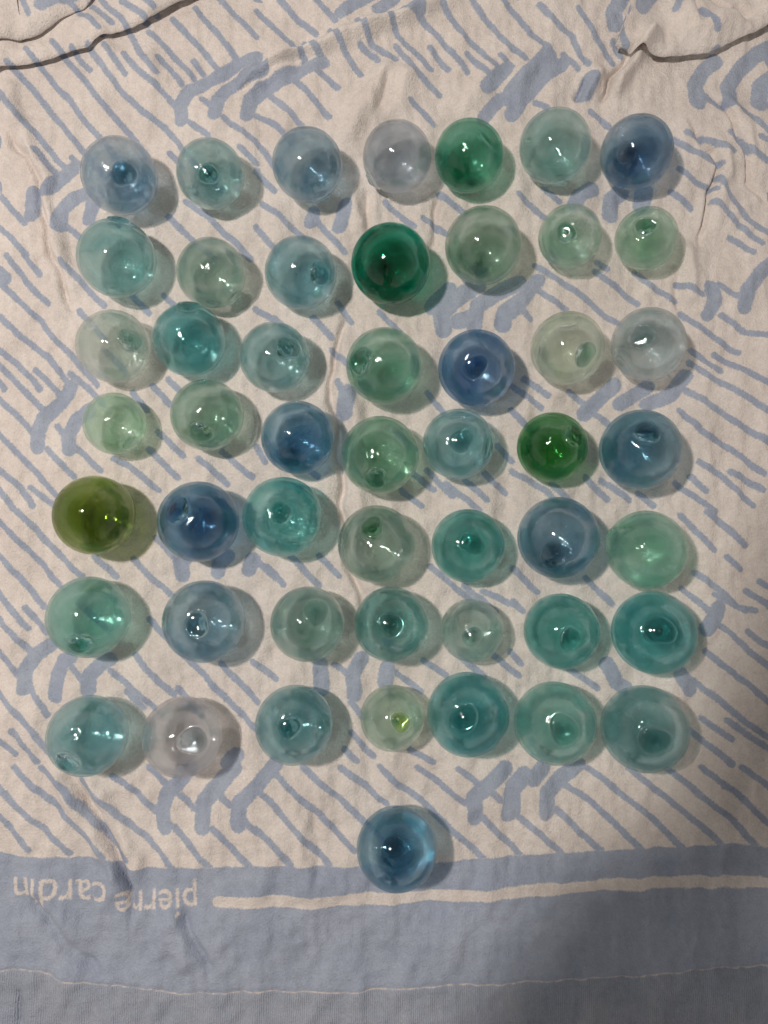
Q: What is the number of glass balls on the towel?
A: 50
